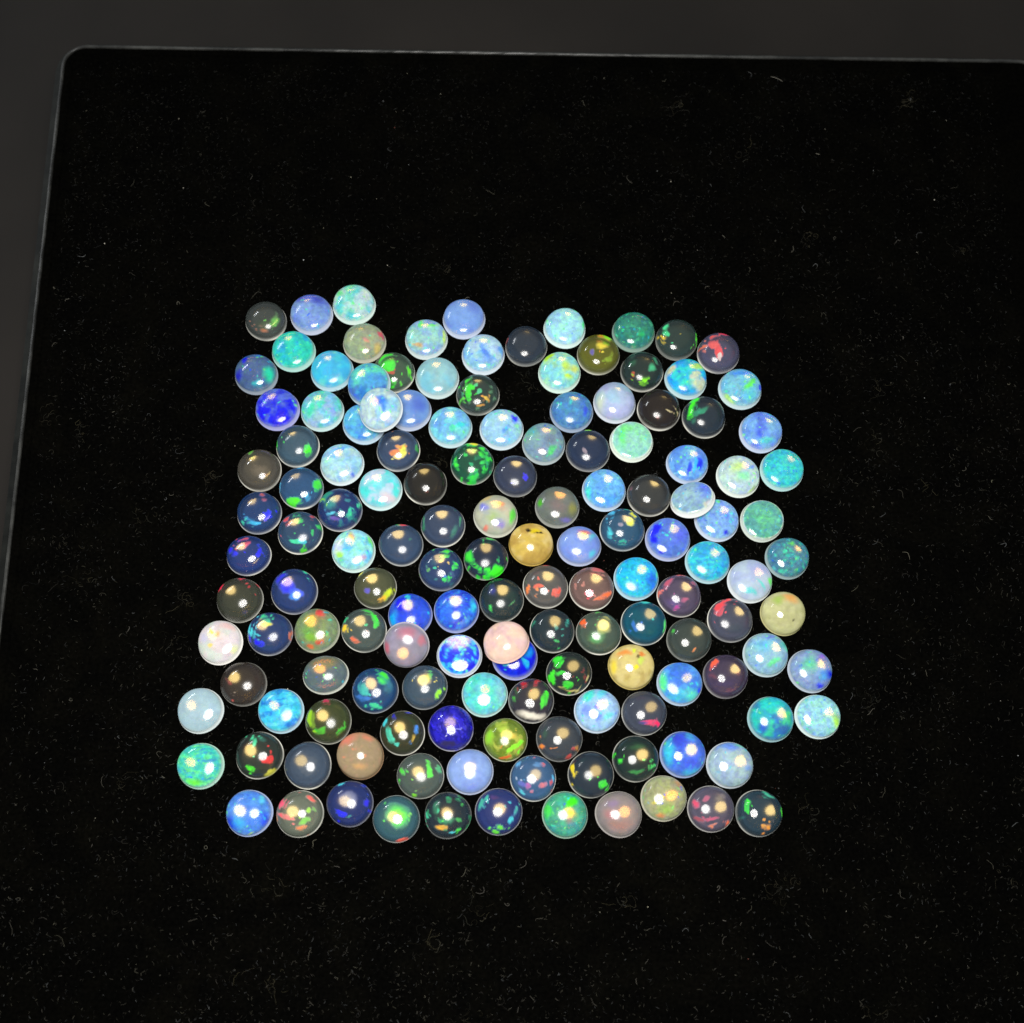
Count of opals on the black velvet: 143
